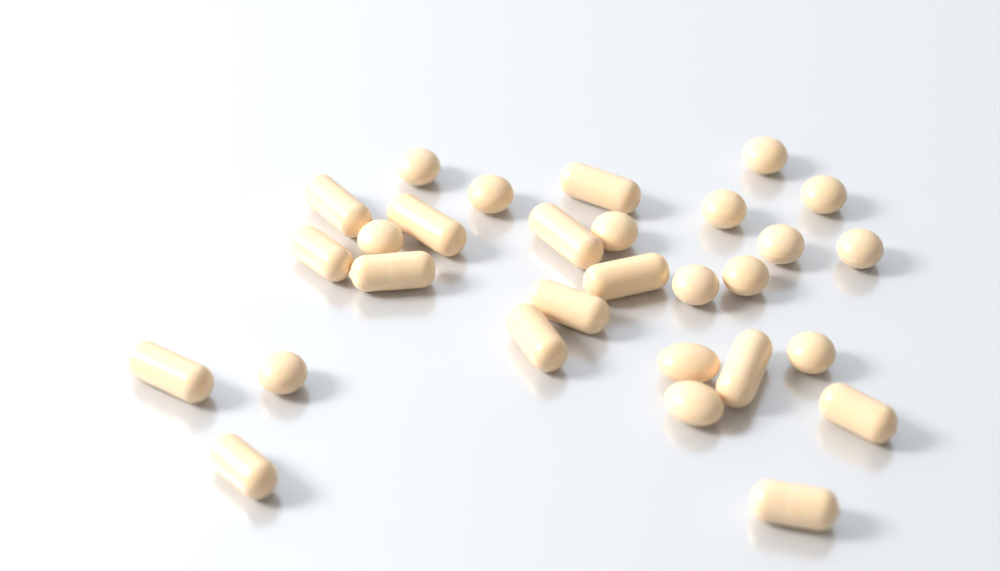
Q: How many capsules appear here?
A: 14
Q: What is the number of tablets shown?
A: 15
